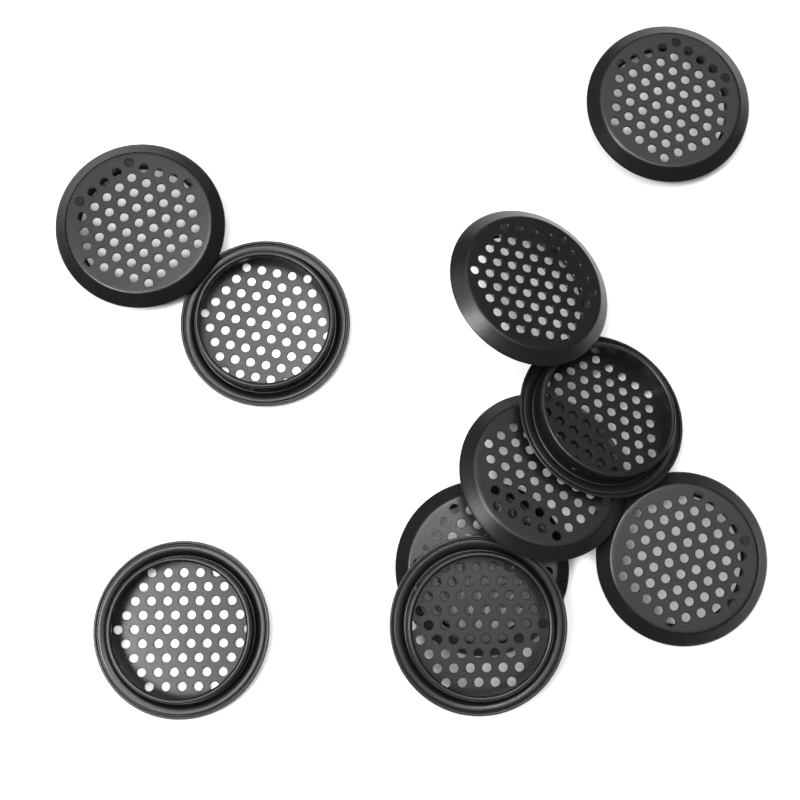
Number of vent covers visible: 10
